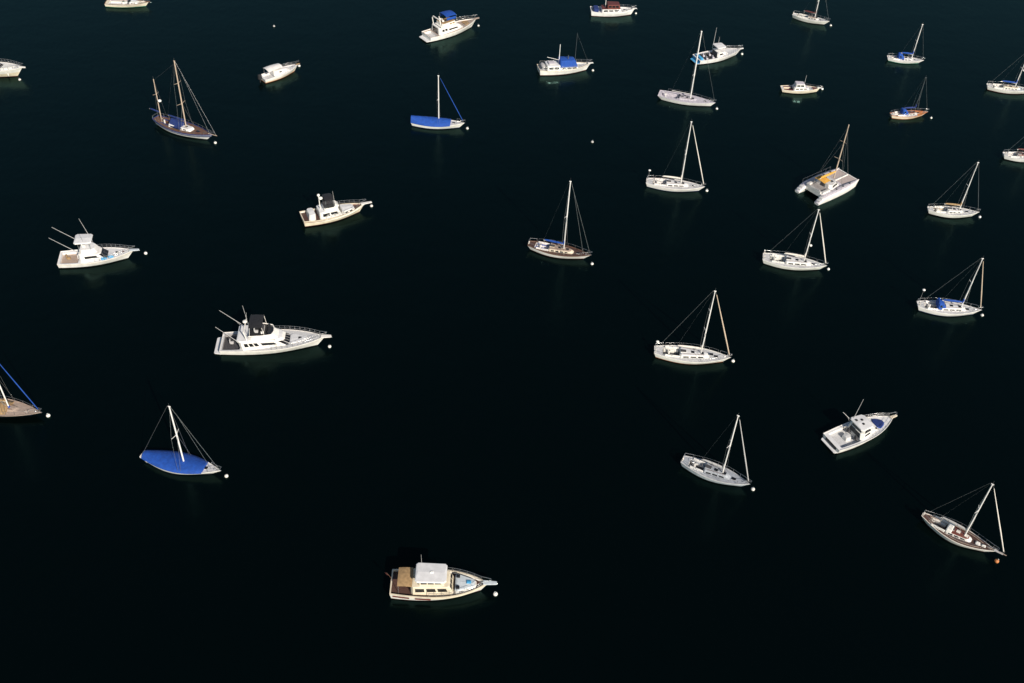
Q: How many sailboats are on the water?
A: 19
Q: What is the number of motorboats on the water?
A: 13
